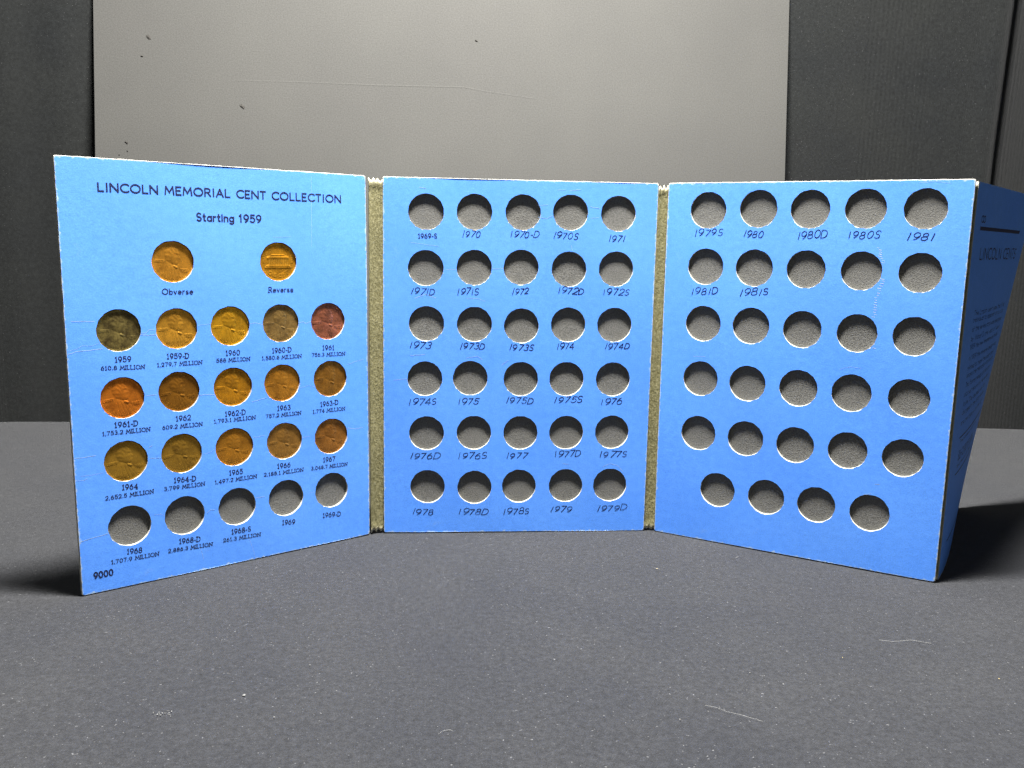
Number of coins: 17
